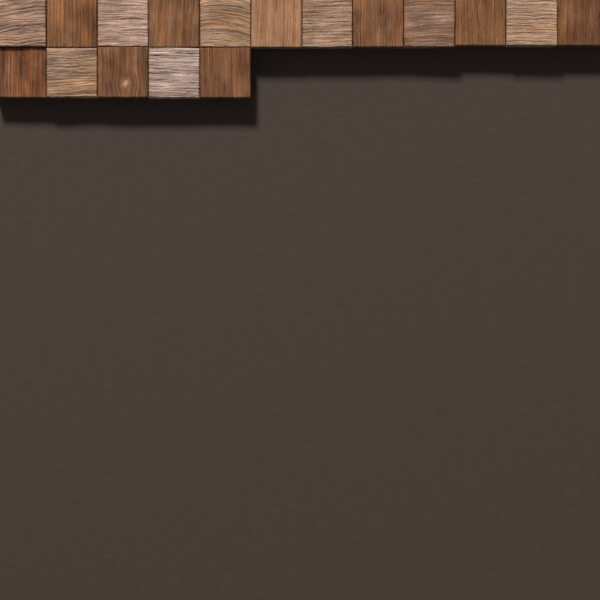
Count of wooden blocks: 17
